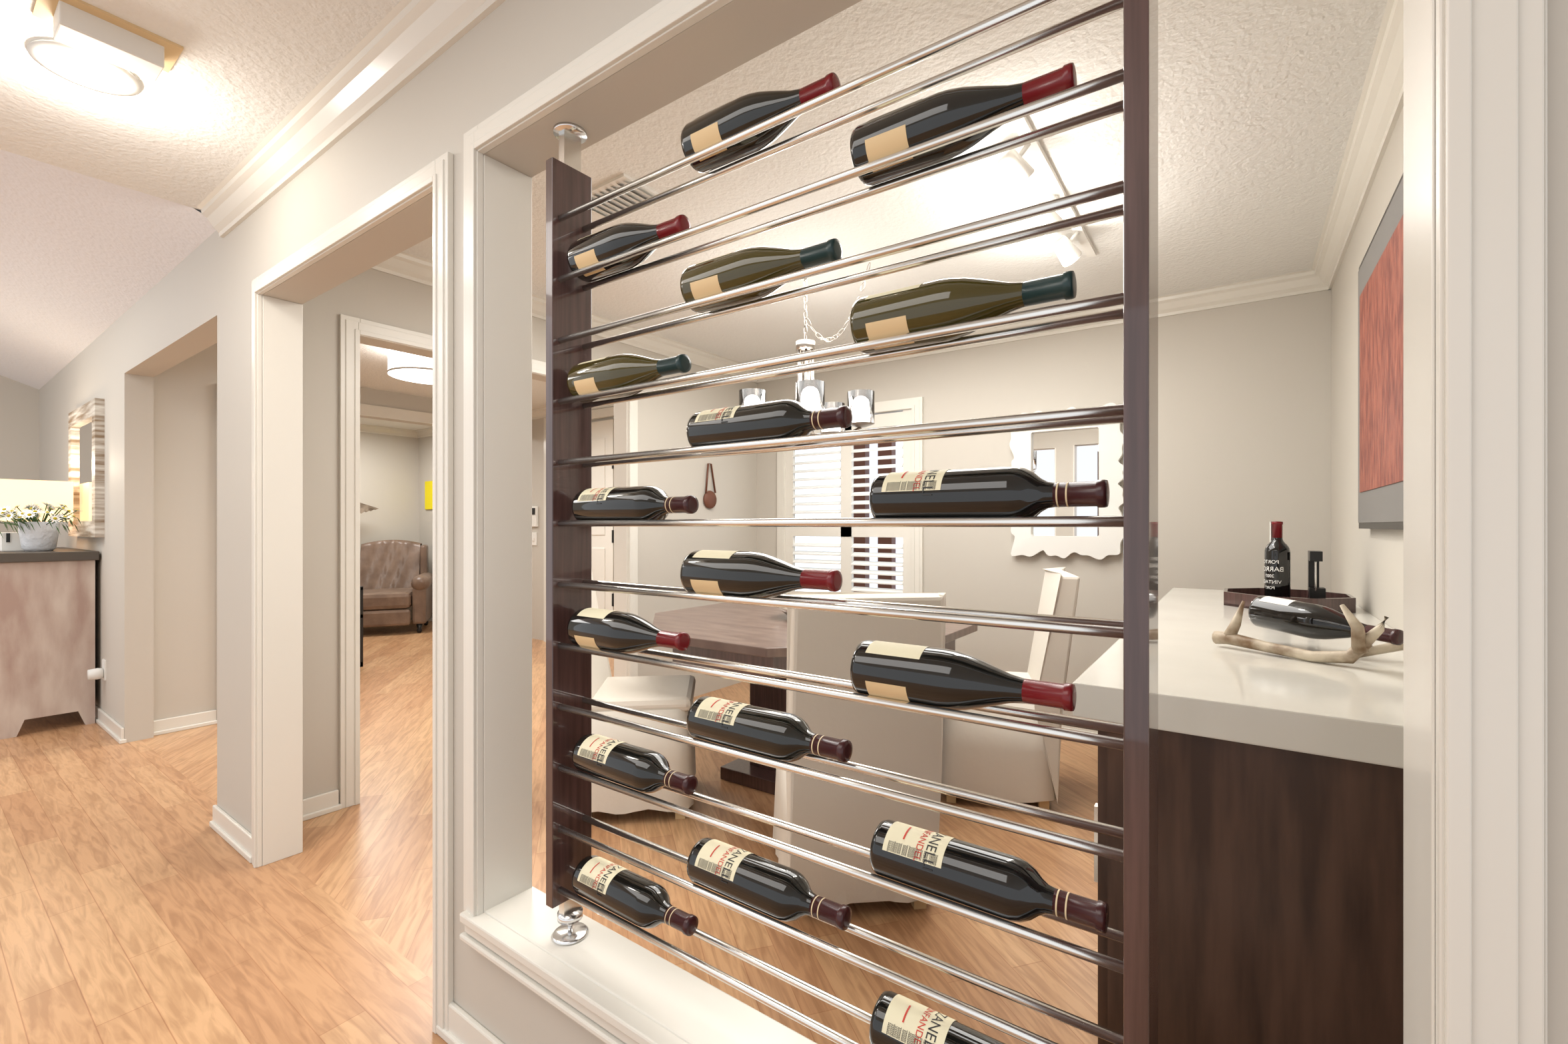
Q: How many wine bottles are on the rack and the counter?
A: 20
